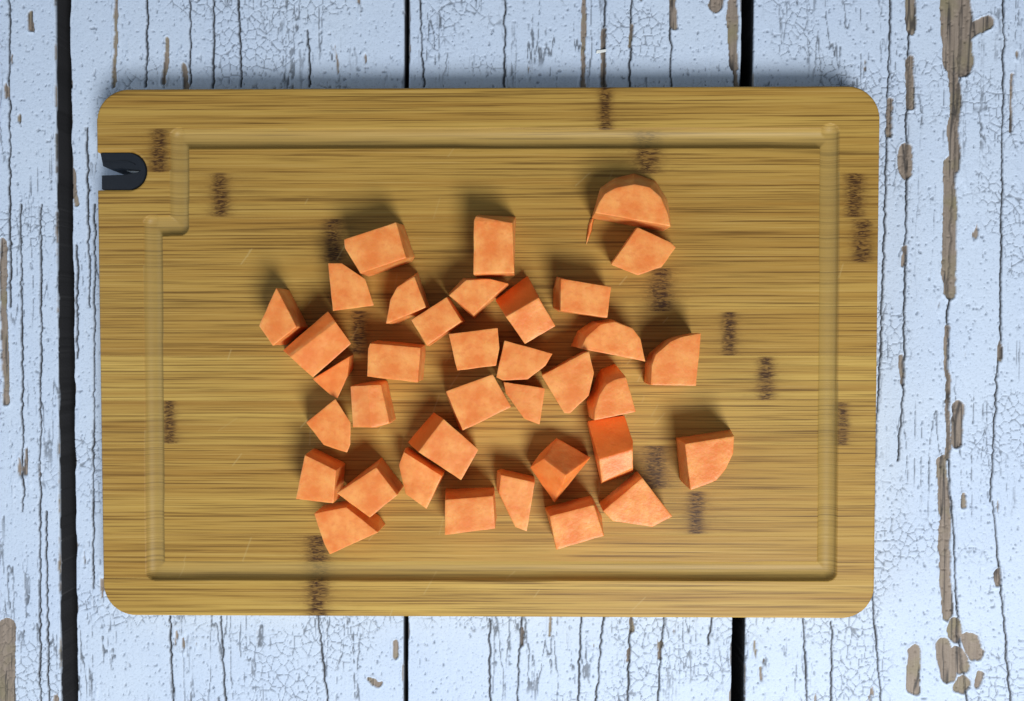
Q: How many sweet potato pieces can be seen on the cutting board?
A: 36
